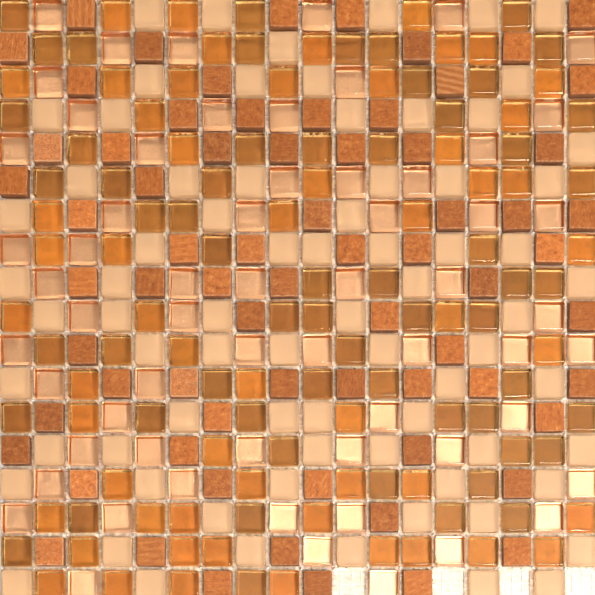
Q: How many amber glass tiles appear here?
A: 115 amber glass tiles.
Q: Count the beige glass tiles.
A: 74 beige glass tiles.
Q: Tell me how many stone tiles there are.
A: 70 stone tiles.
